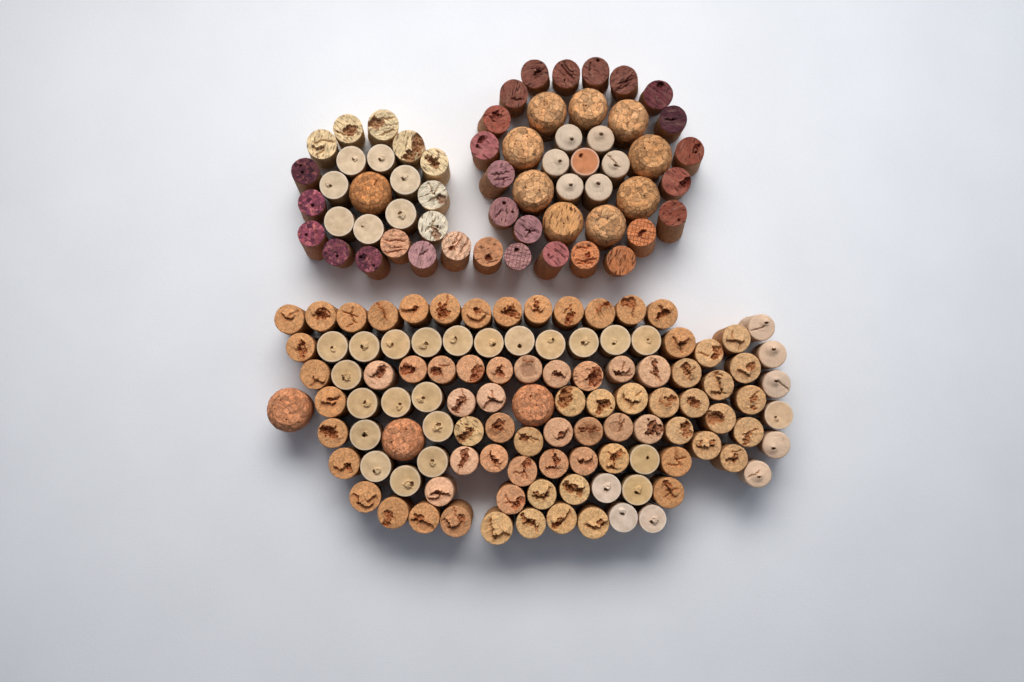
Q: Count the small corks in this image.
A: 155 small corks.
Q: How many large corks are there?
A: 13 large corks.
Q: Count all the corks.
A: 168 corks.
